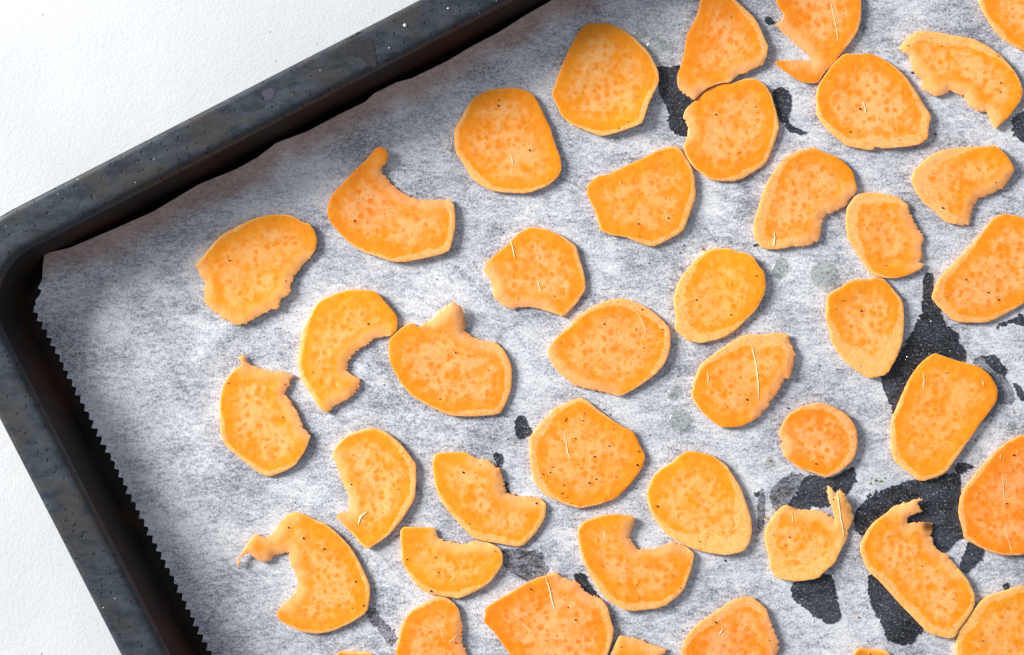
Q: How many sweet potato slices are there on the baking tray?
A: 42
